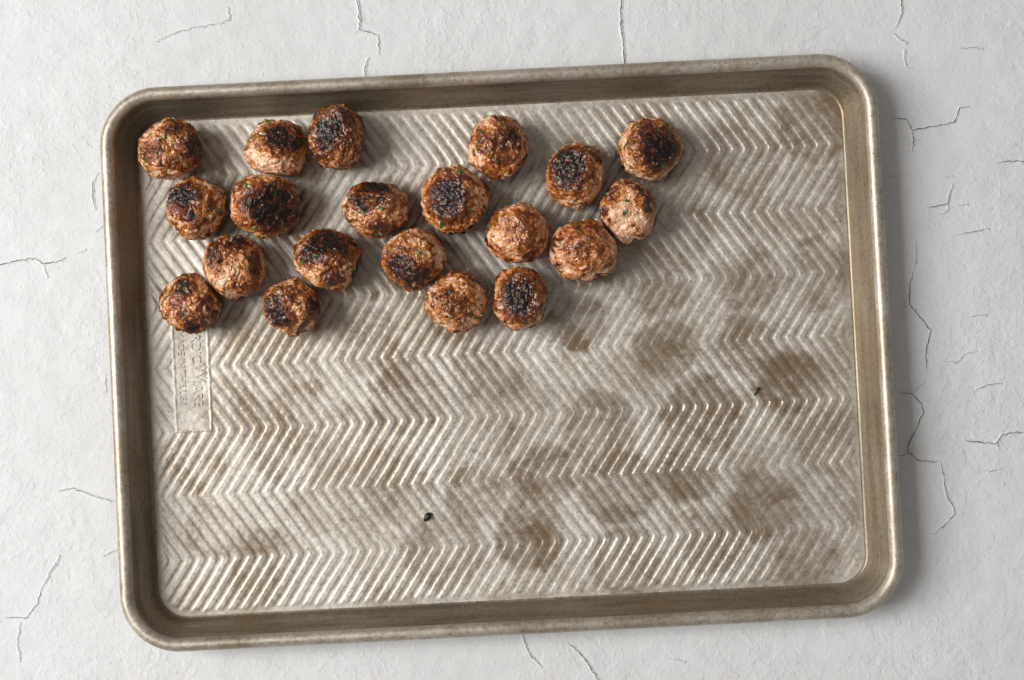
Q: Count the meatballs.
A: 20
